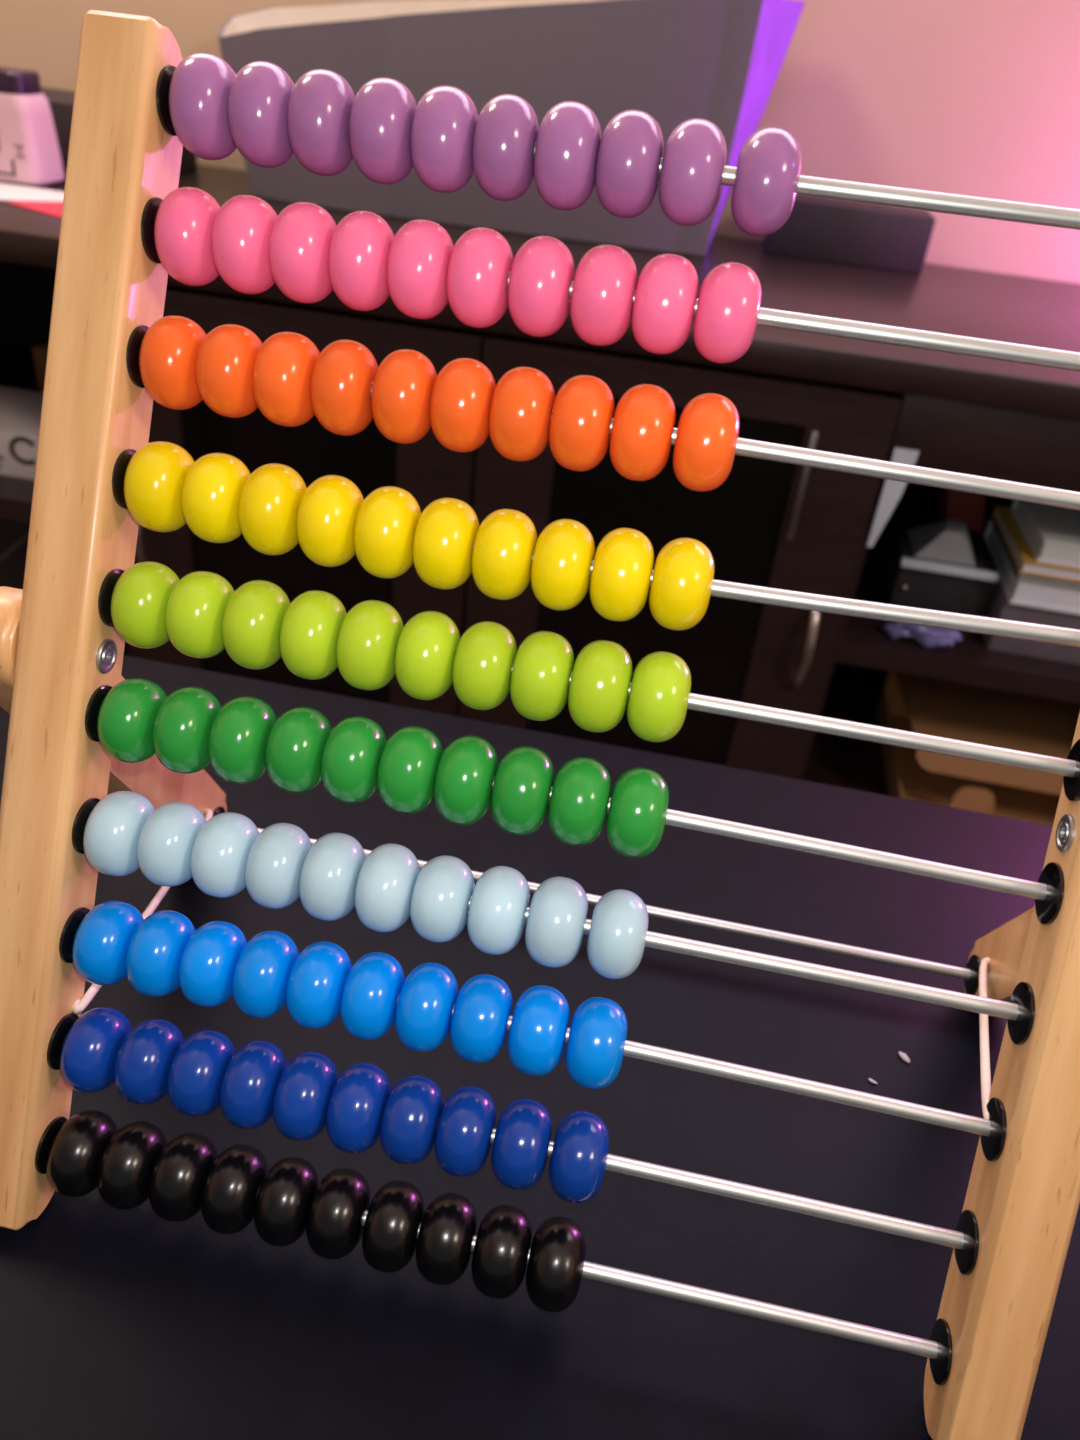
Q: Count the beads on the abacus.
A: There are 100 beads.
